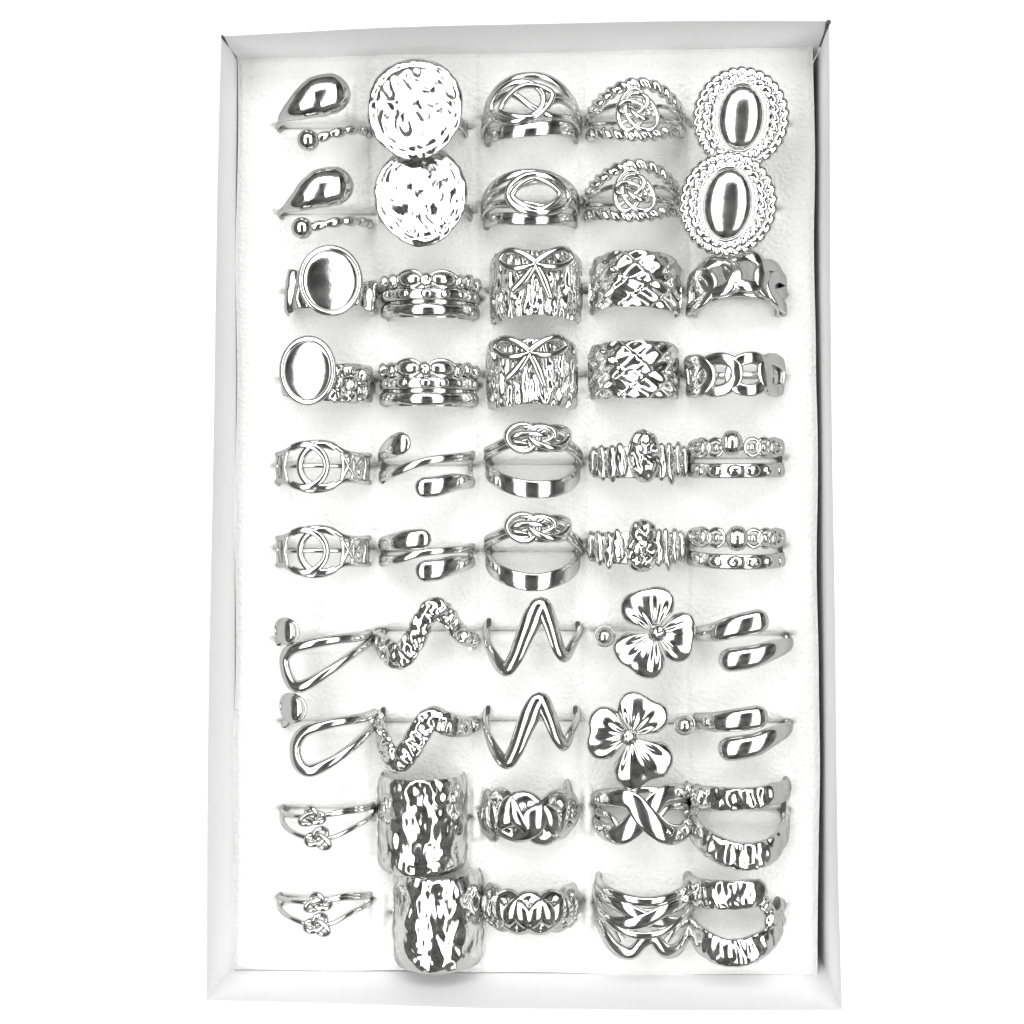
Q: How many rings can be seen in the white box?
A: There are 50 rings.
